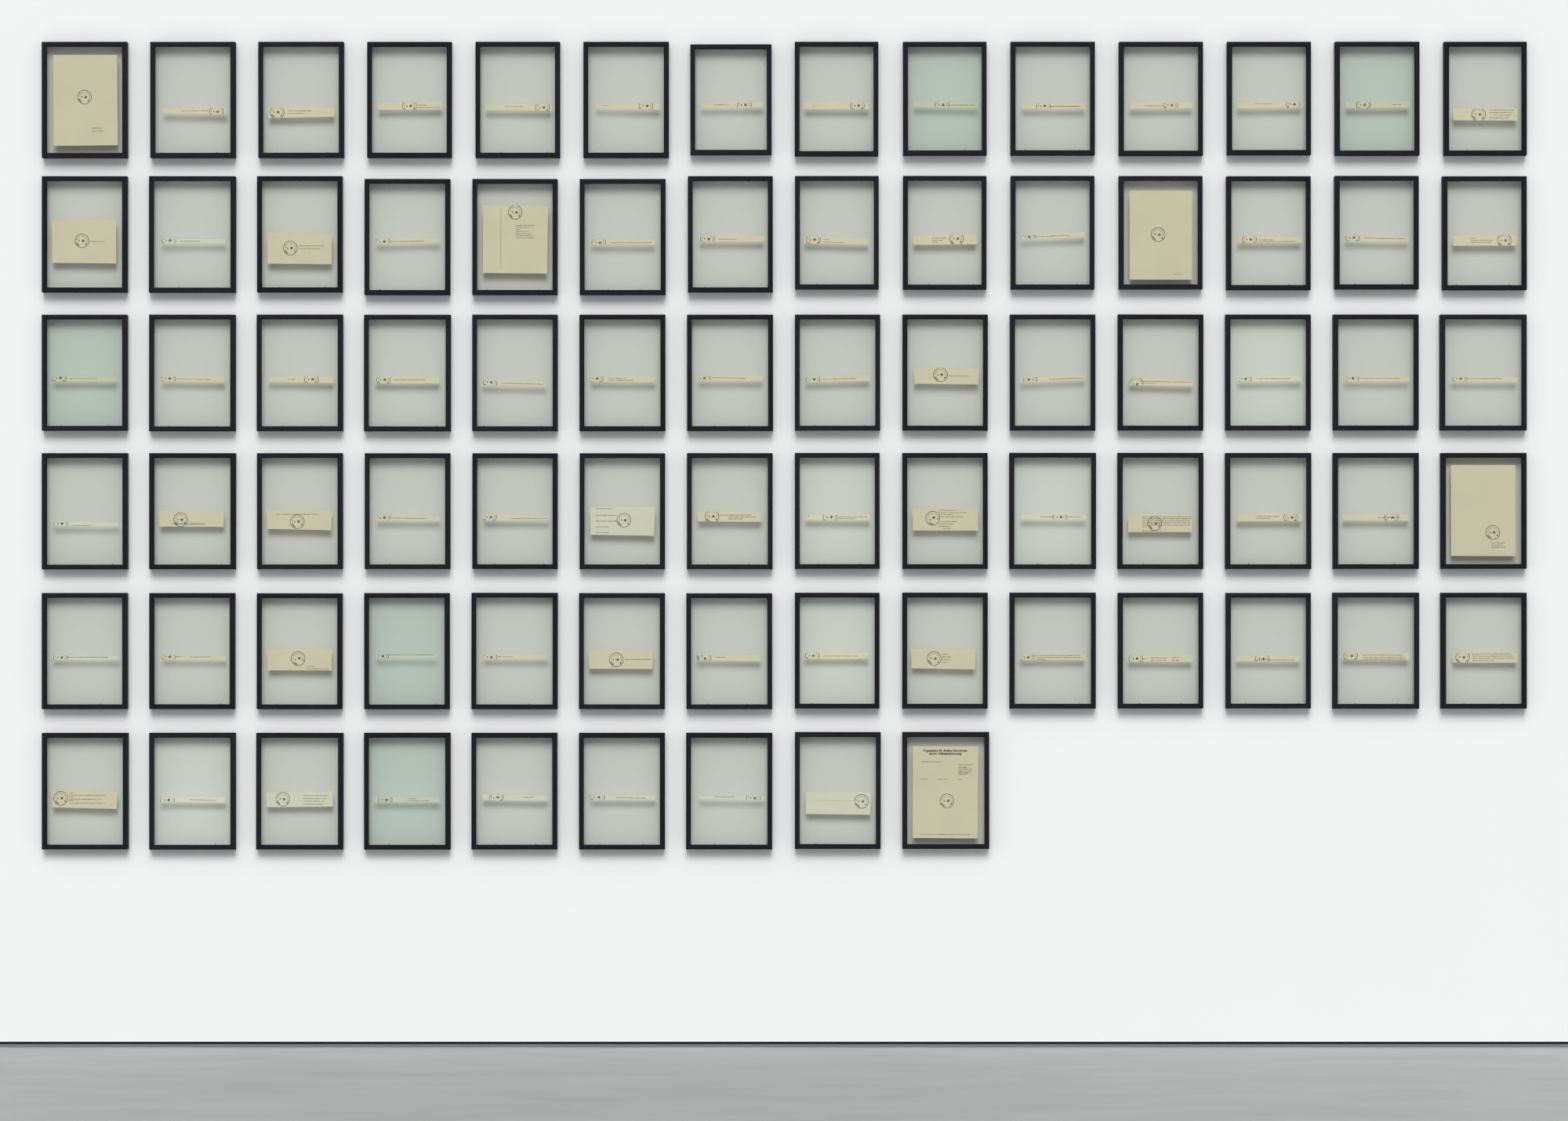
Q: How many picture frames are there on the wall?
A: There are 79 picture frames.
